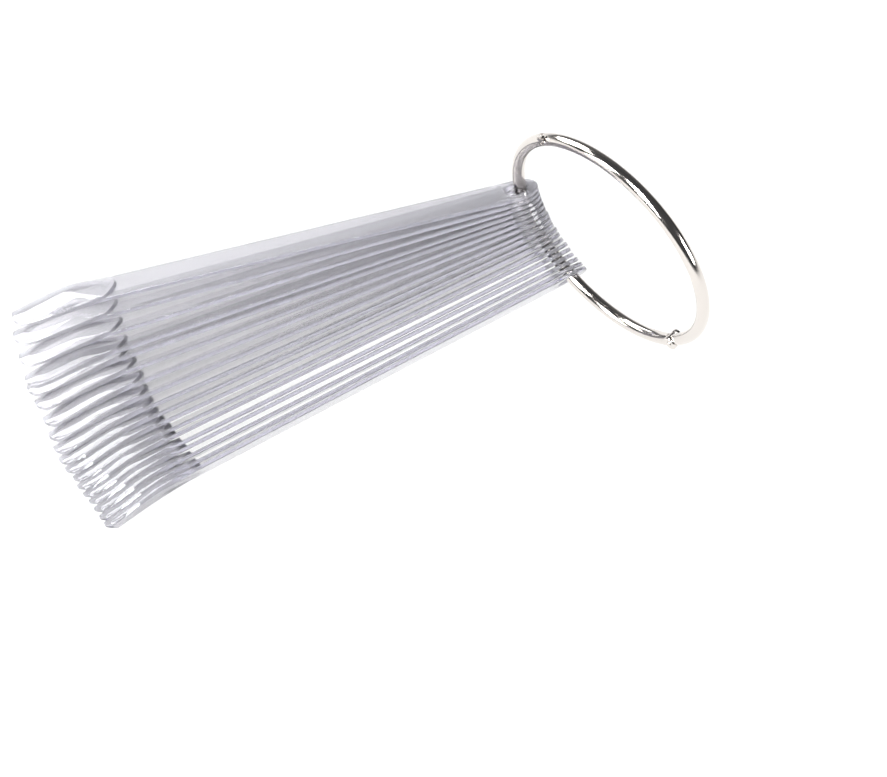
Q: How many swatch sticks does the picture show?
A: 18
